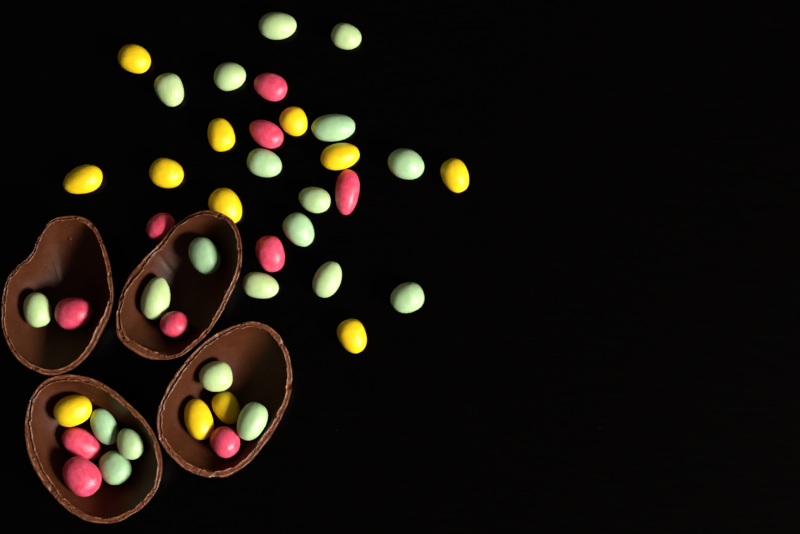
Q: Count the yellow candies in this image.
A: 12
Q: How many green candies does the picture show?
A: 20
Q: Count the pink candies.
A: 10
